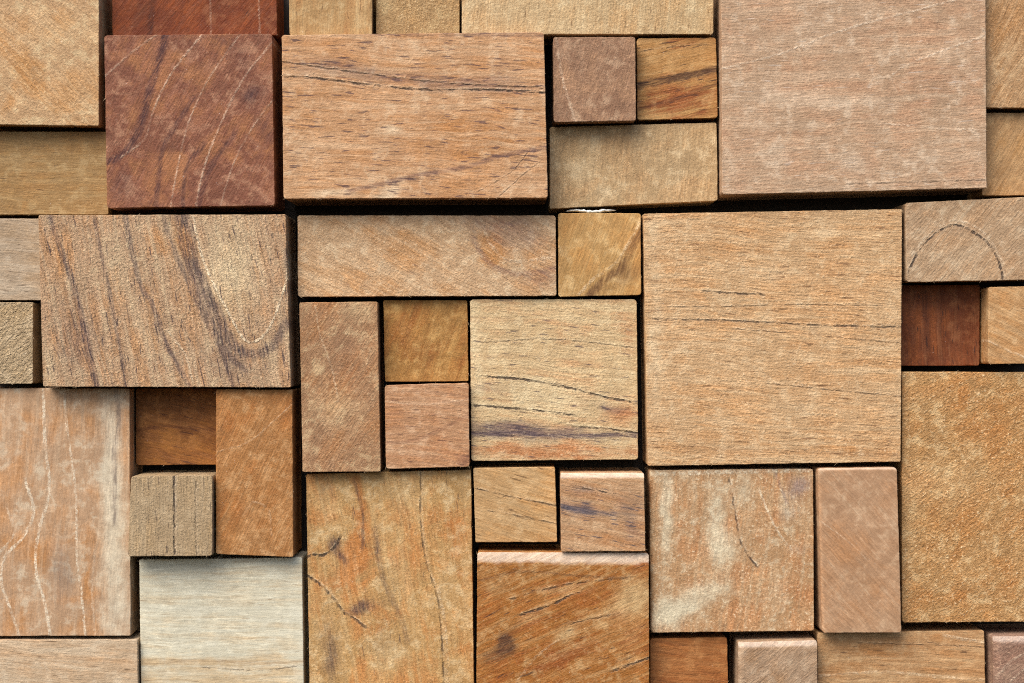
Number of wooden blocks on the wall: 44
